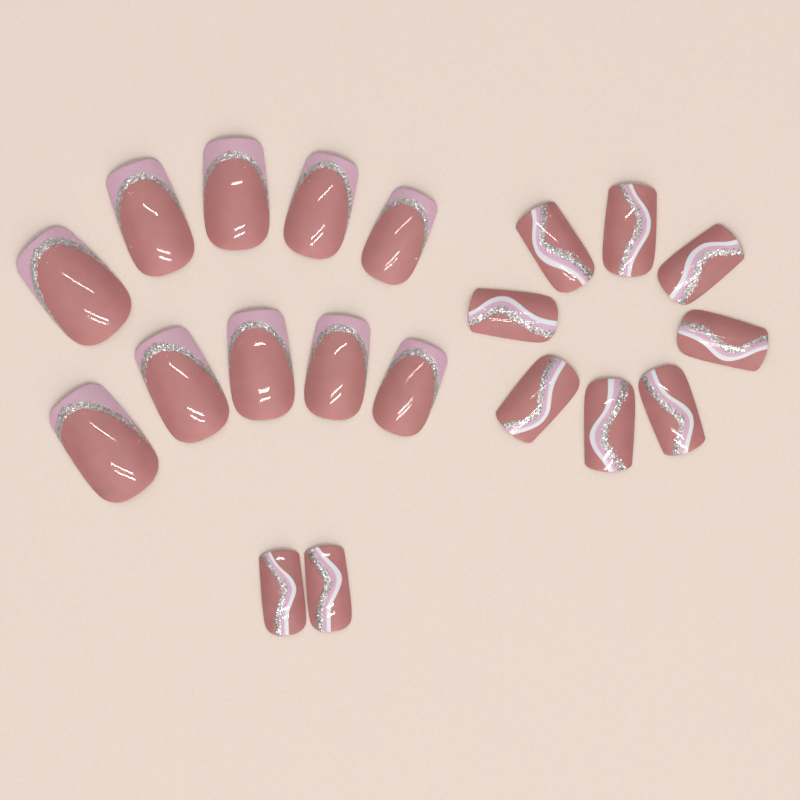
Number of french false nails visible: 10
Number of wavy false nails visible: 10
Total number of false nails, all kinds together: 20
